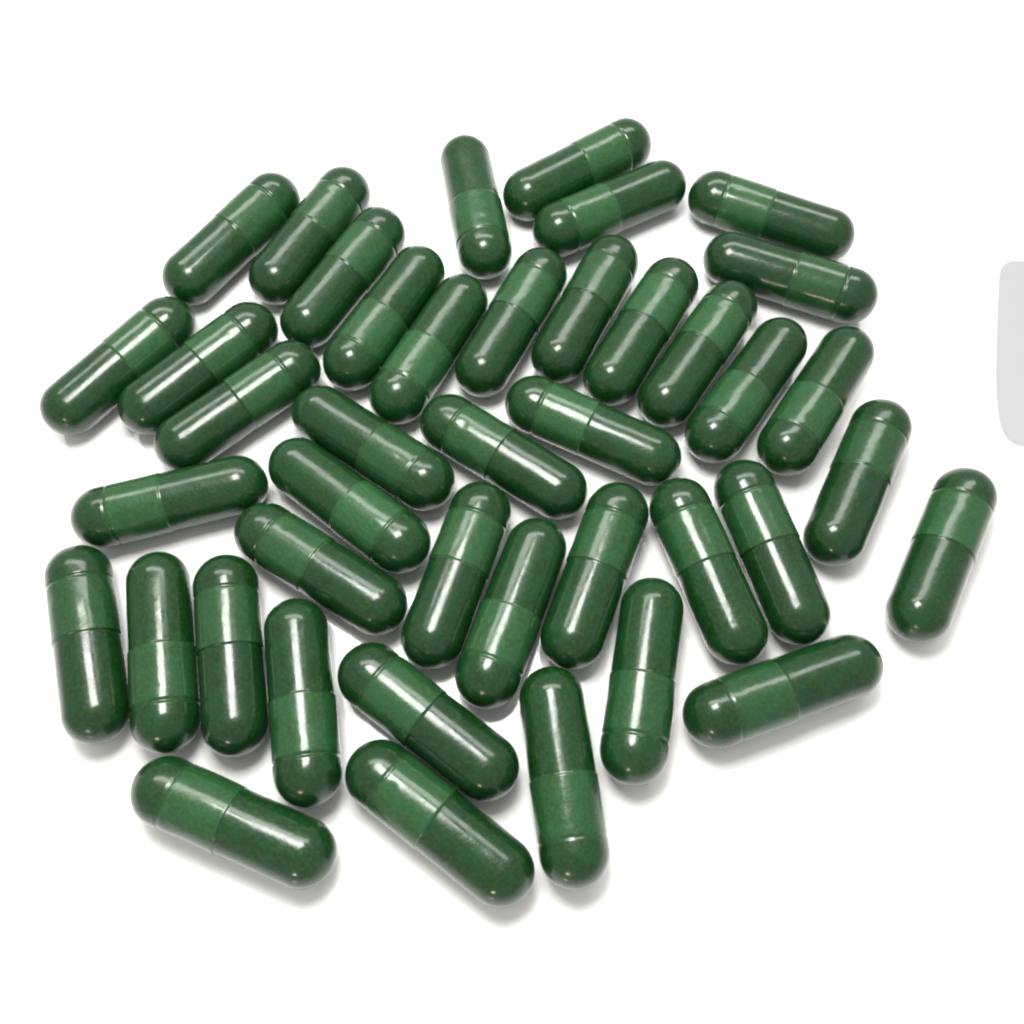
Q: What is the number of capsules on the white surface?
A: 42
